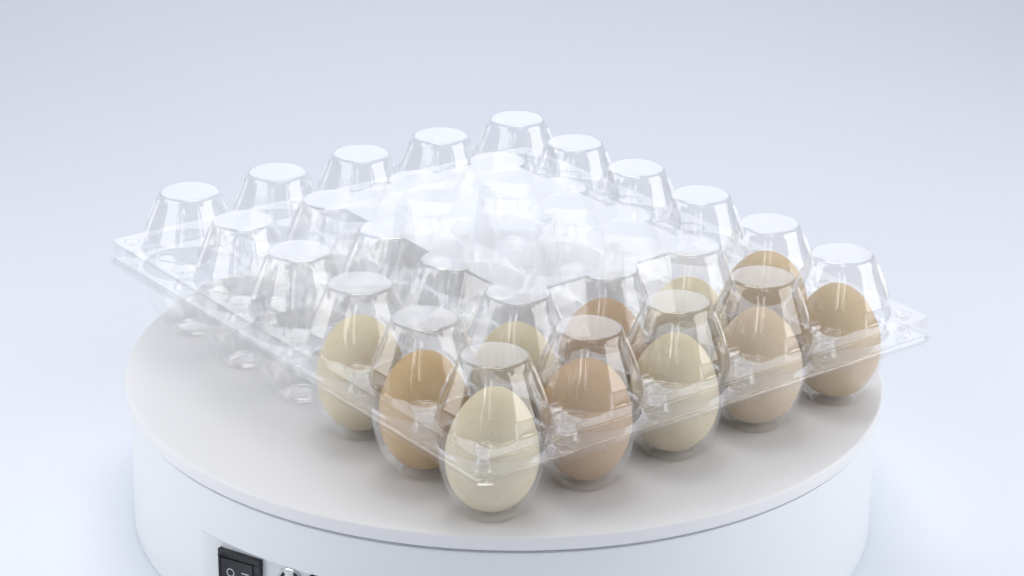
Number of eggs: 11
